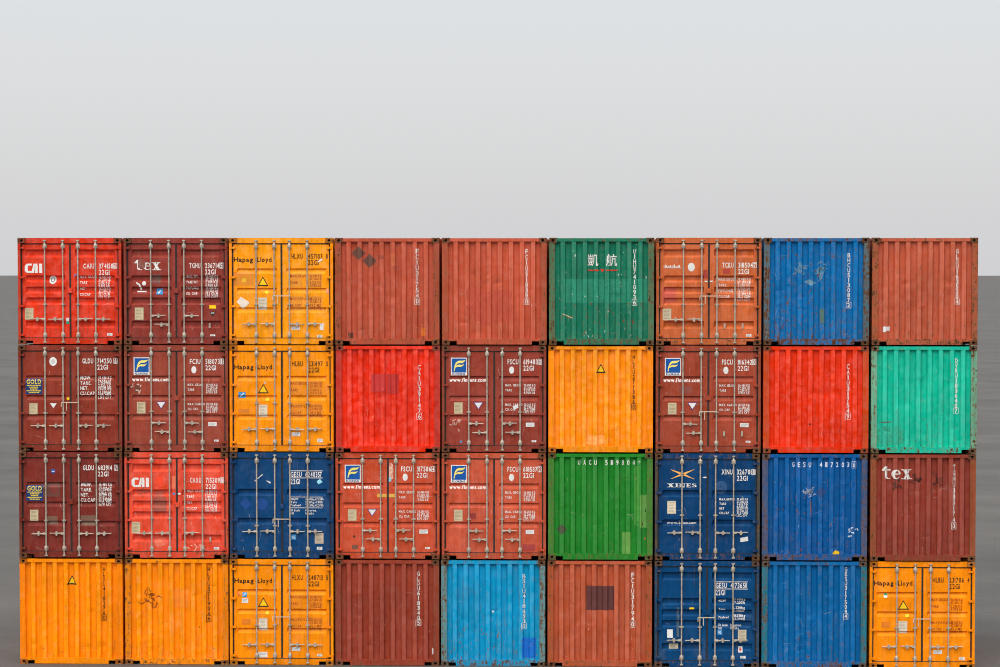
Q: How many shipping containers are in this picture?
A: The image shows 36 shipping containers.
